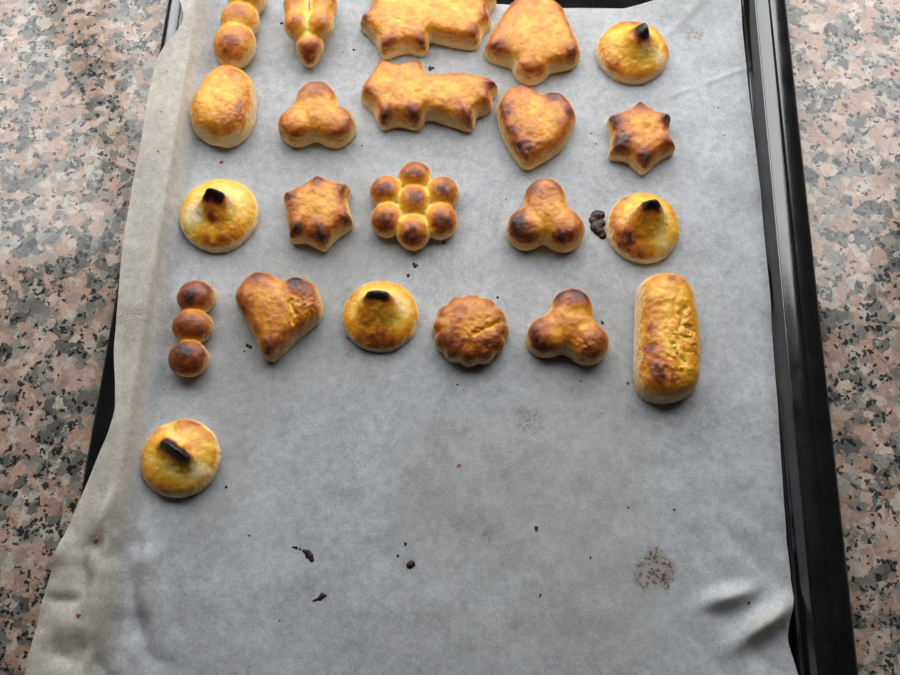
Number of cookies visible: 22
